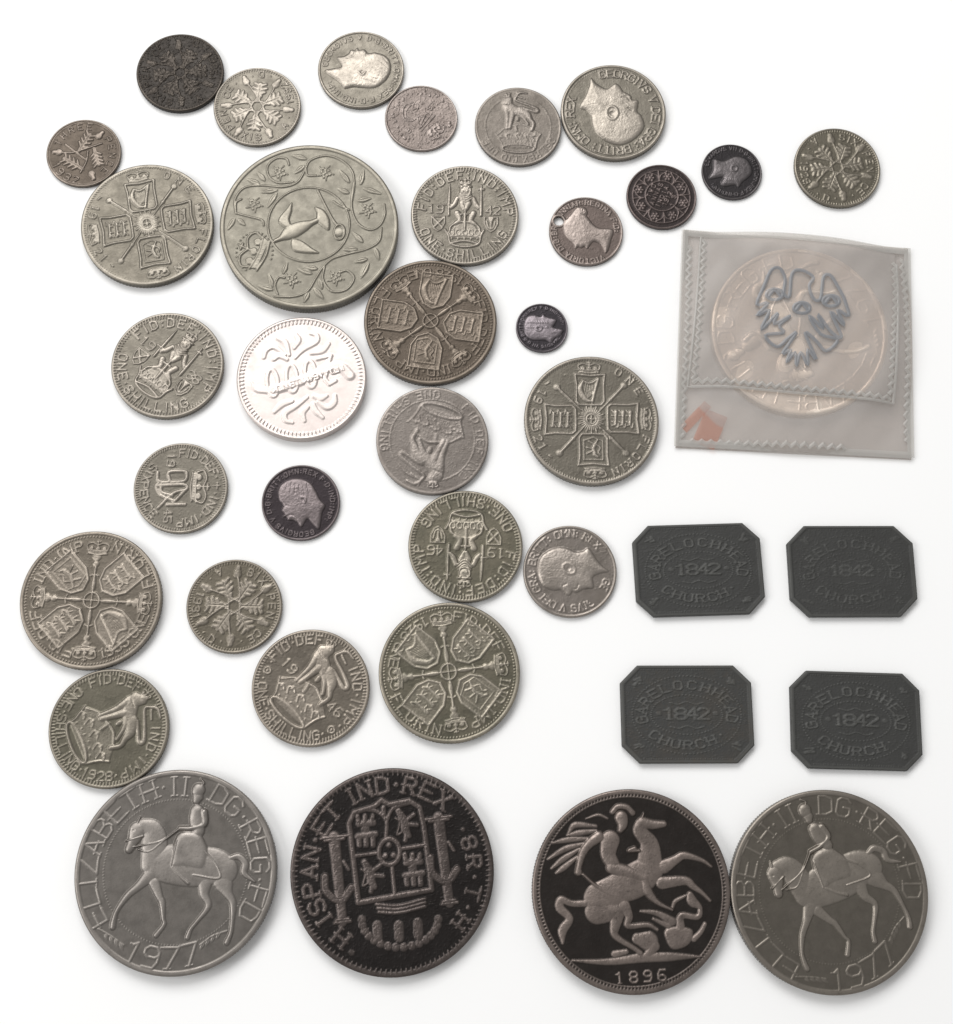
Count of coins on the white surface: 34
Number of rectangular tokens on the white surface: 4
